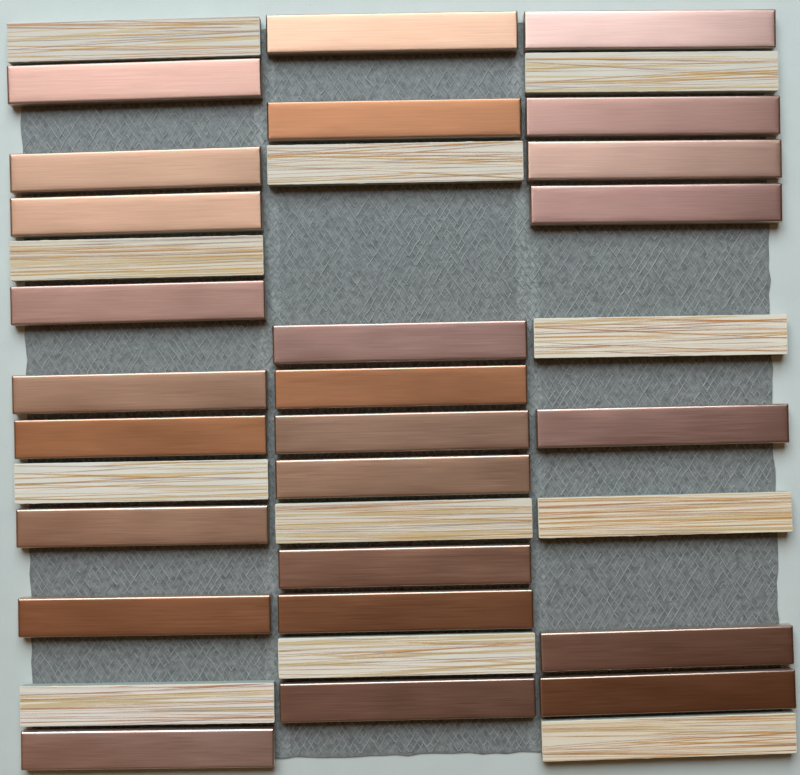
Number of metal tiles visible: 25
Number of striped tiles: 11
